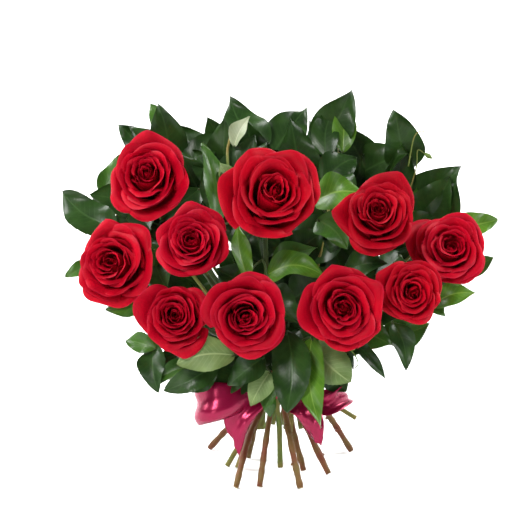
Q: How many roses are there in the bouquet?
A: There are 10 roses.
